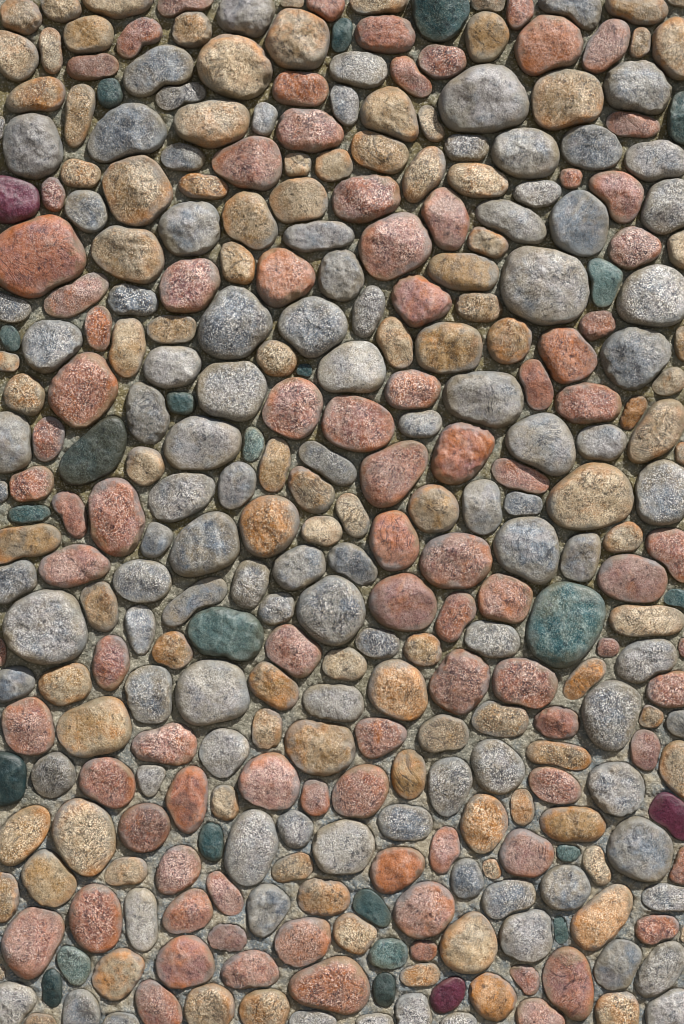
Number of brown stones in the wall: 105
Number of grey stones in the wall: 102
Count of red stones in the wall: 91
